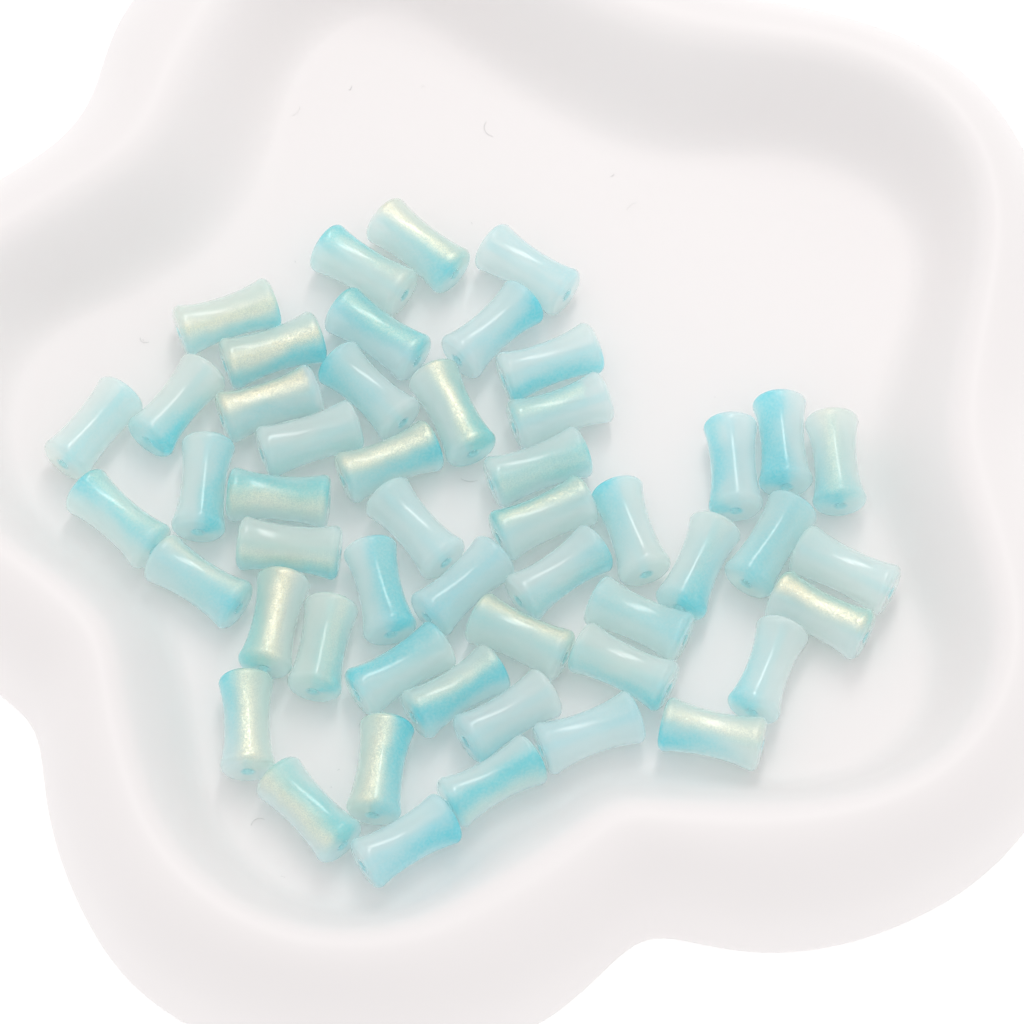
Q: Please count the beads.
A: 51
